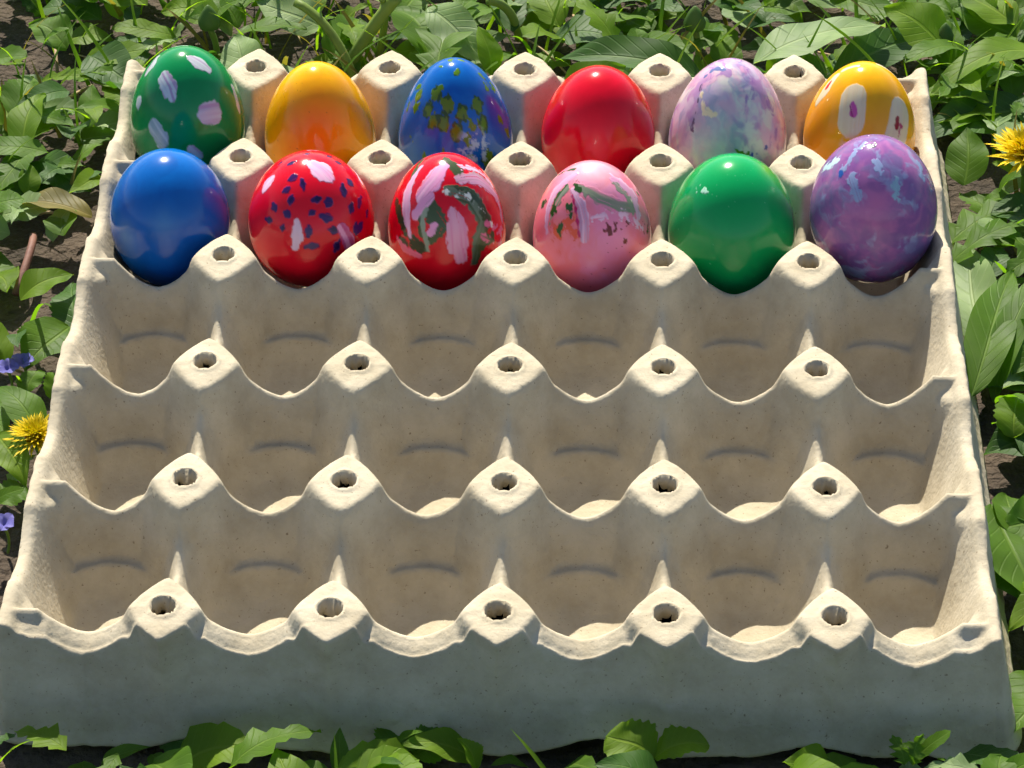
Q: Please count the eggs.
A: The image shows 12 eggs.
